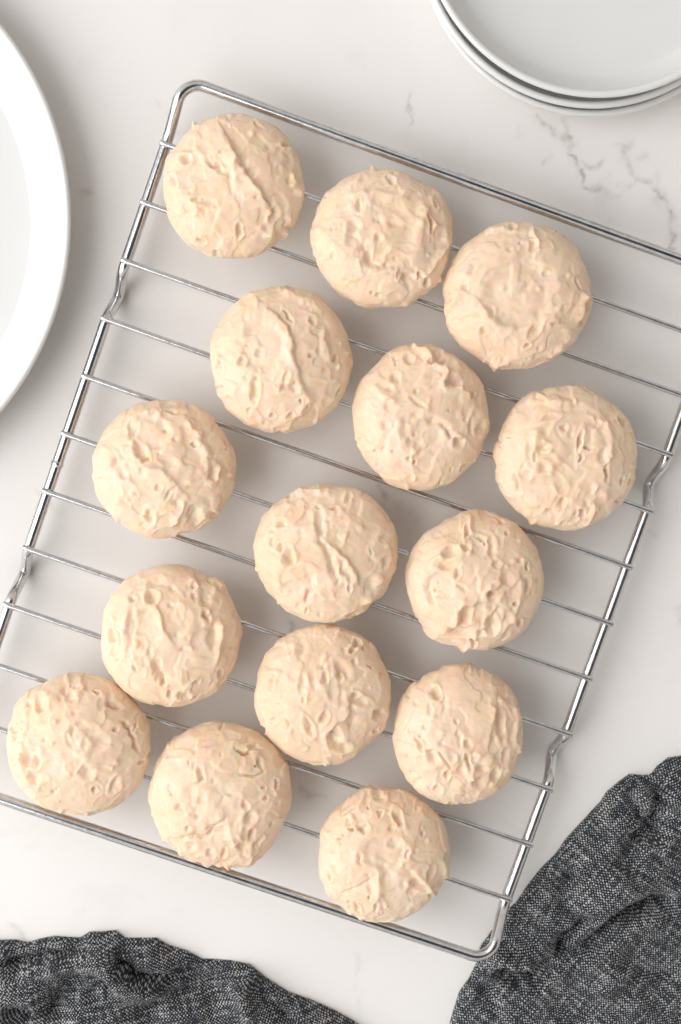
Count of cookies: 15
